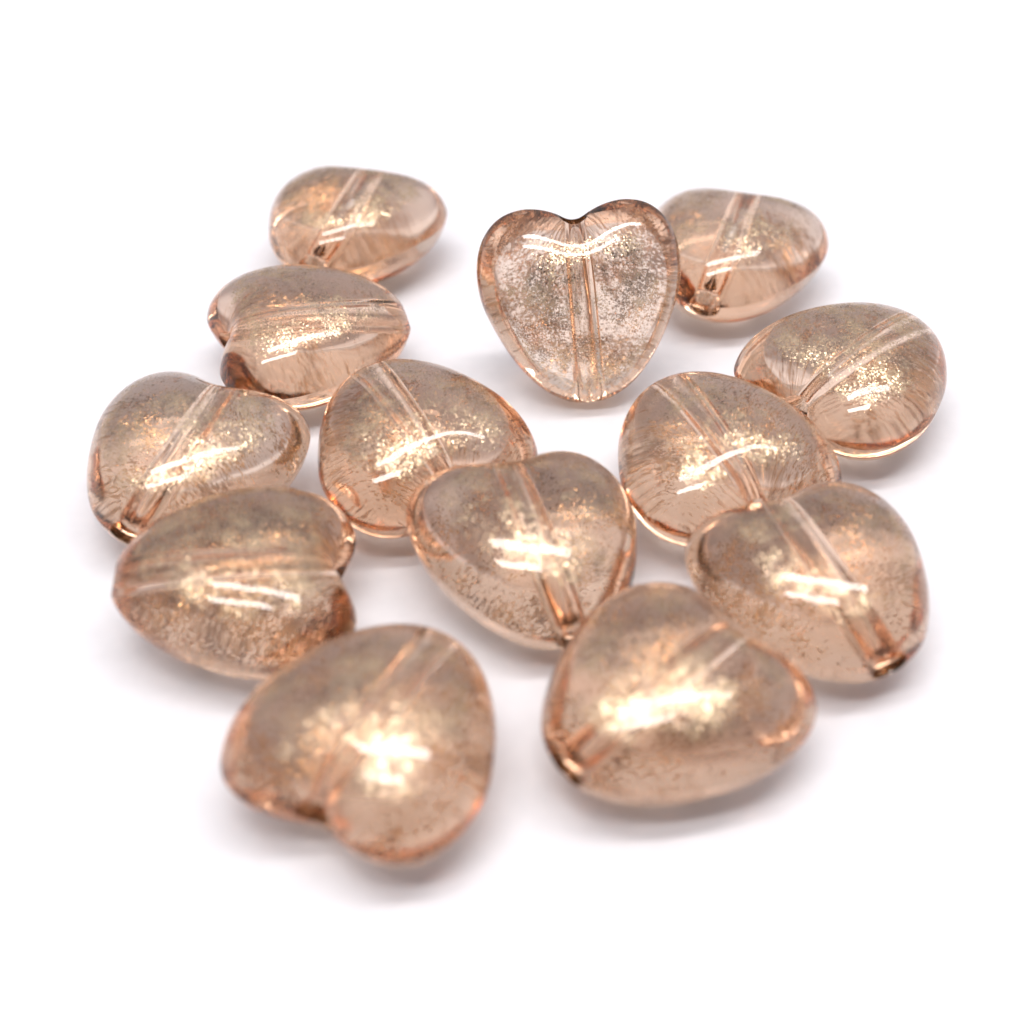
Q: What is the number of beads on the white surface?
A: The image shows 13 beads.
